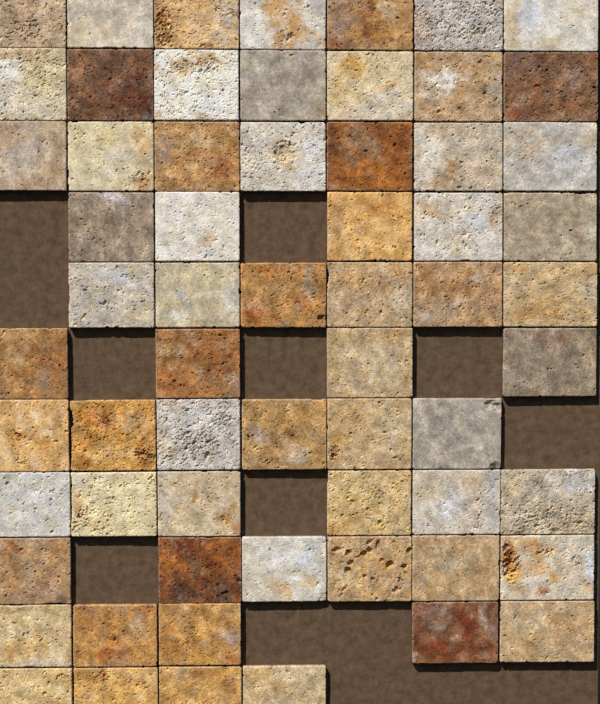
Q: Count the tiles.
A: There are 63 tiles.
